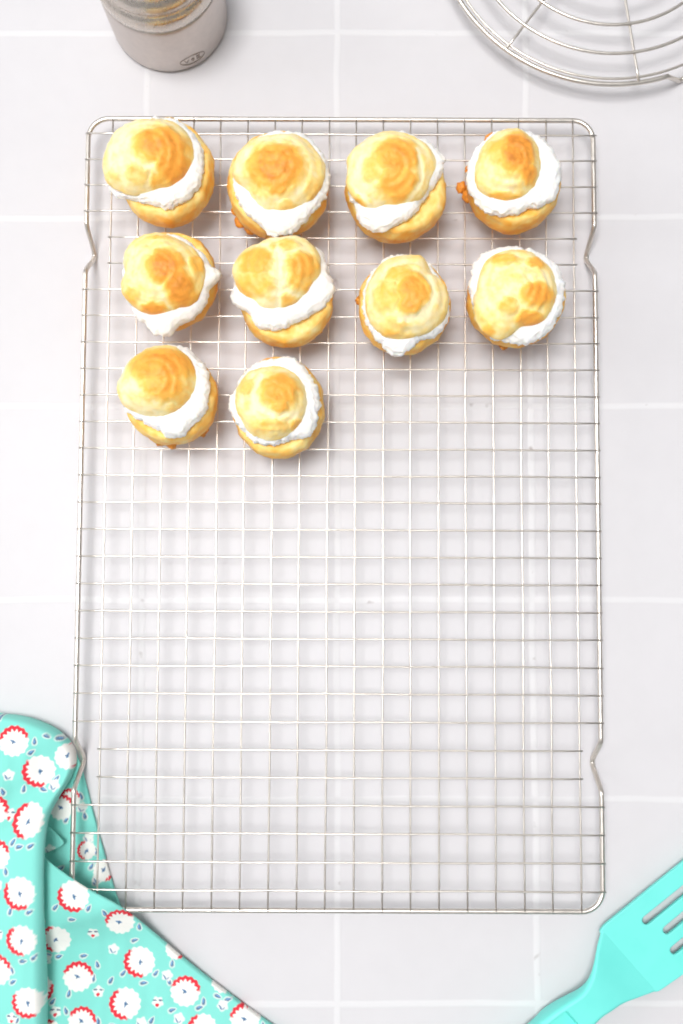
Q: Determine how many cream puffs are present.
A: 10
